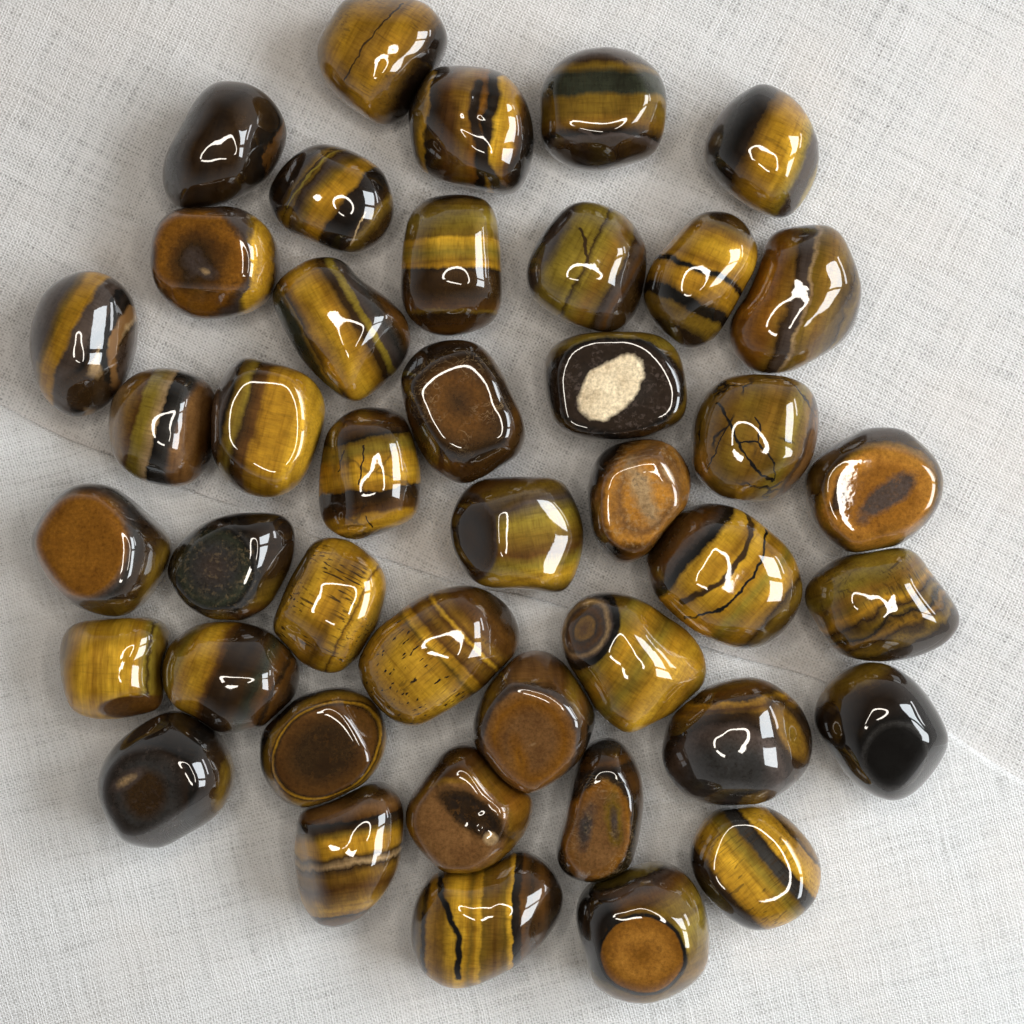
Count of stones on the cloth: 42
